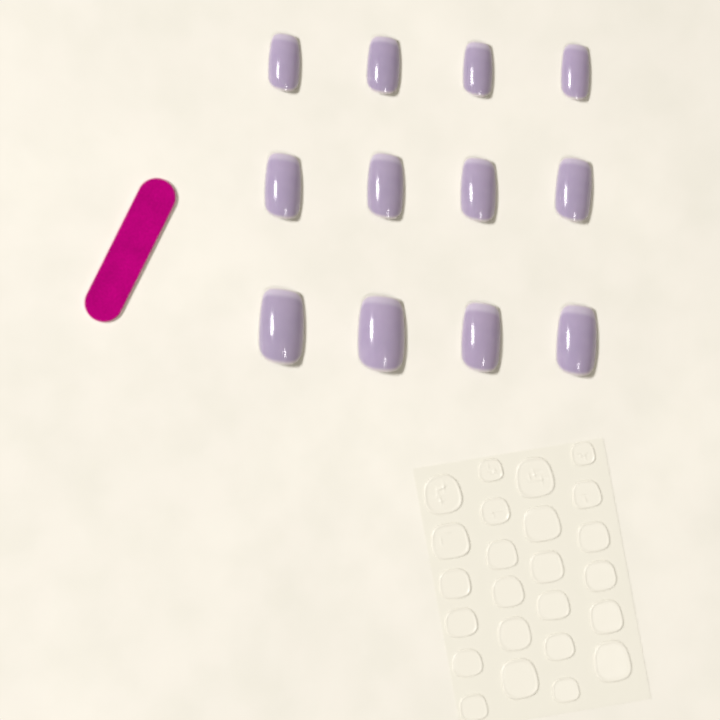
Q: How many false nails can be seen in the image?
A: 12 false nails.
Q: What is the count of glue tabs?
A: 24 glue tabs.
